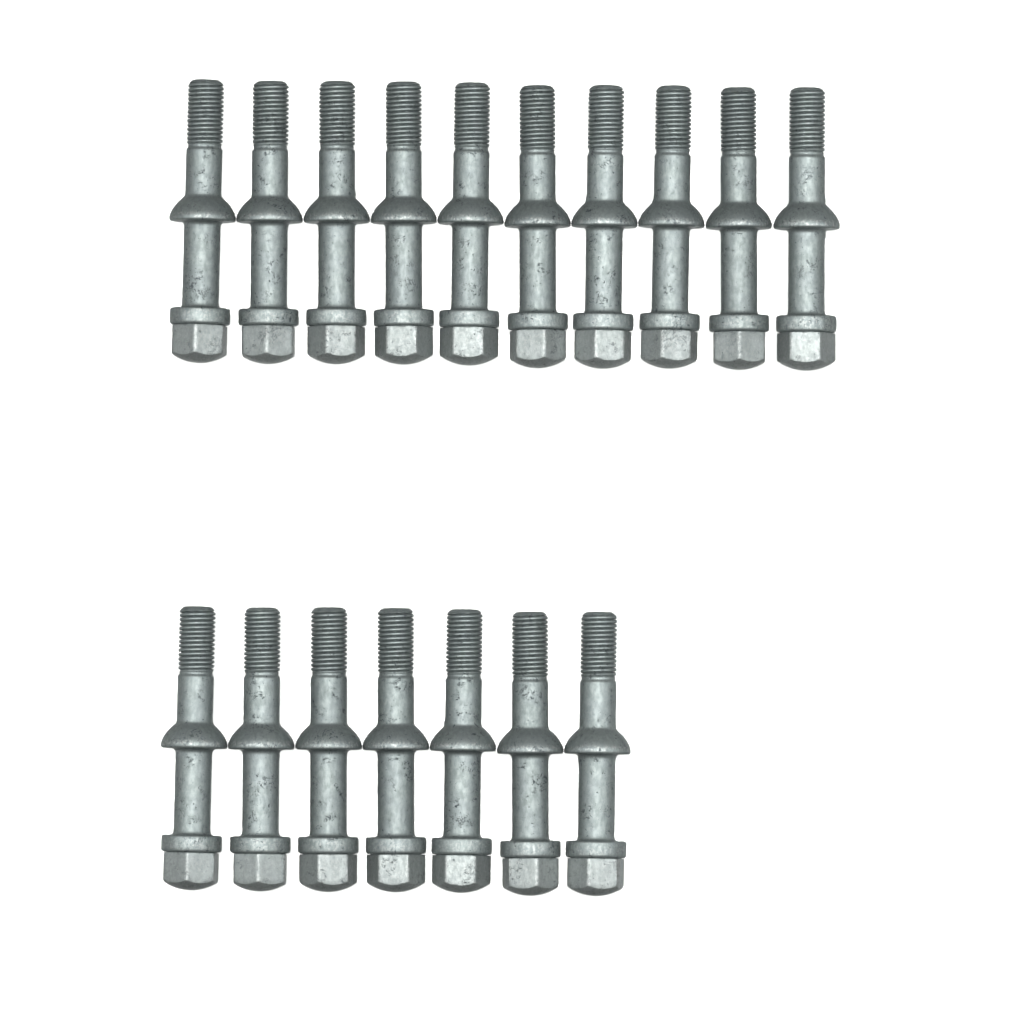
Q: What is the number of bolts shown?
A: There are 17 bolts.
